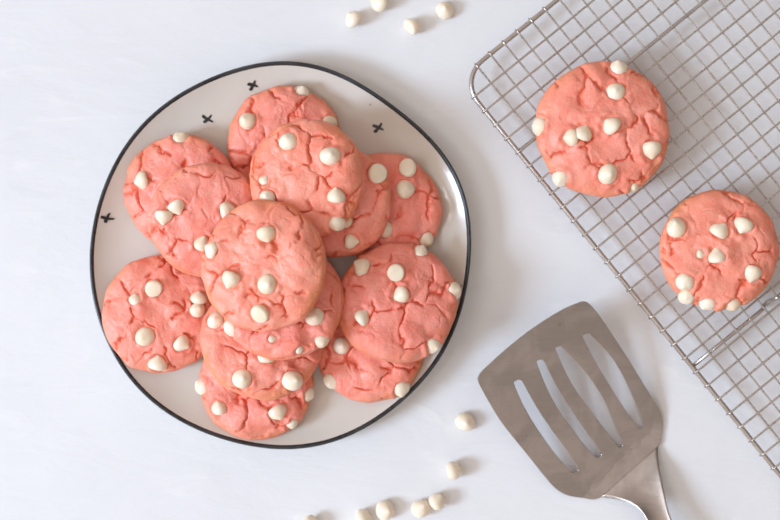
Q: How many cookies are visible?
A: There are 15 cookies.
